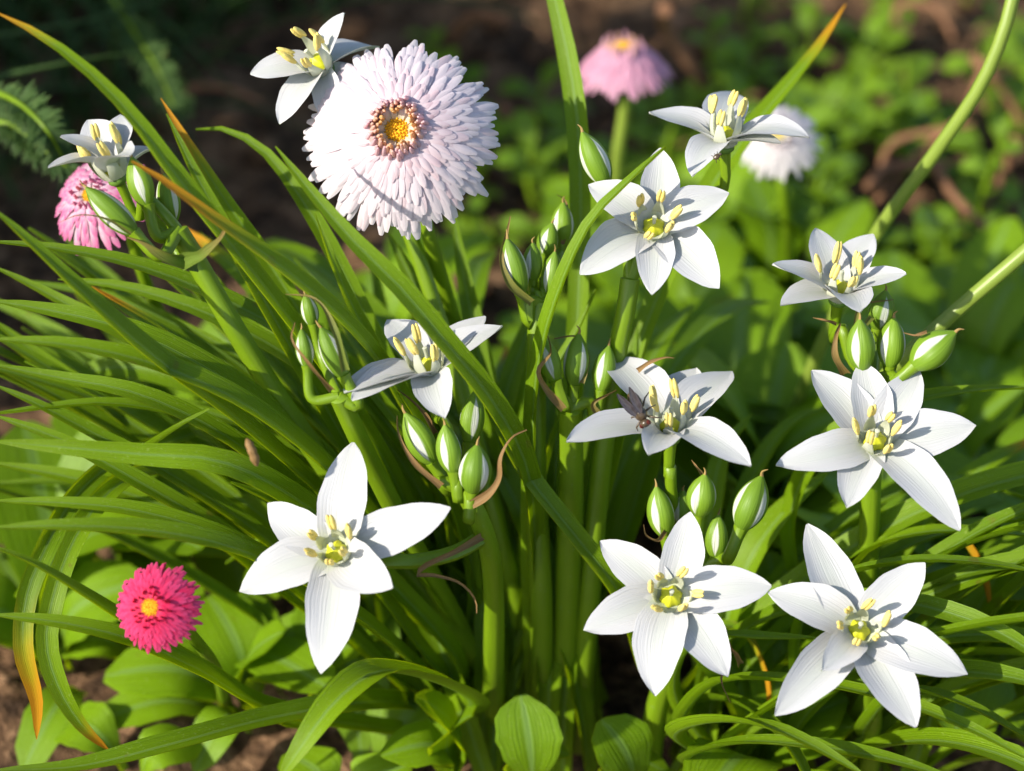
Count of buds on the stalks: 28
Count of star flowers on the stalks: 11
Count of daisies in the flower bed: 5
